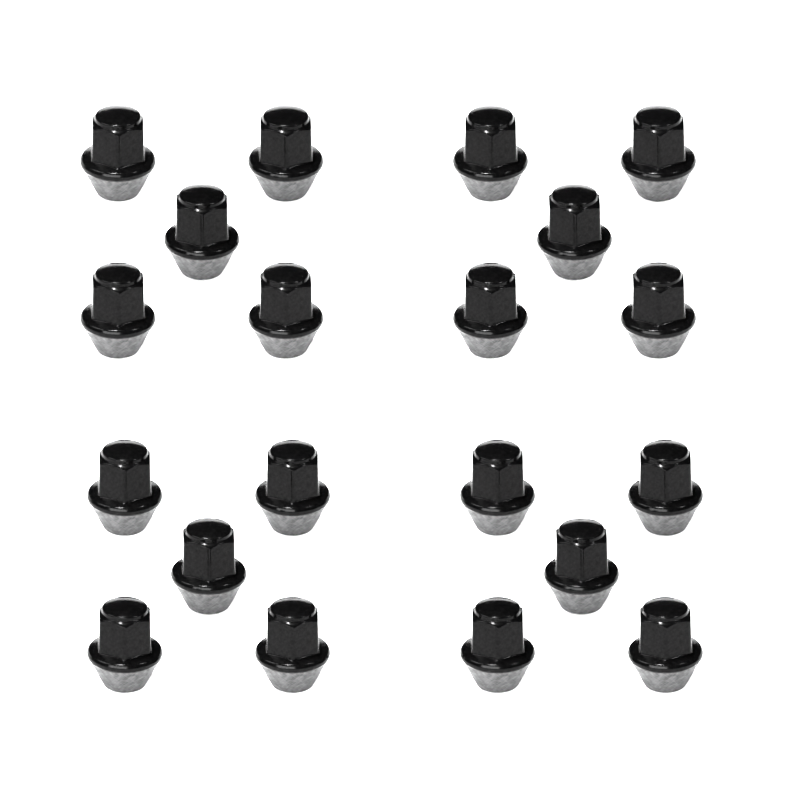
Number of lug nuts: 20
